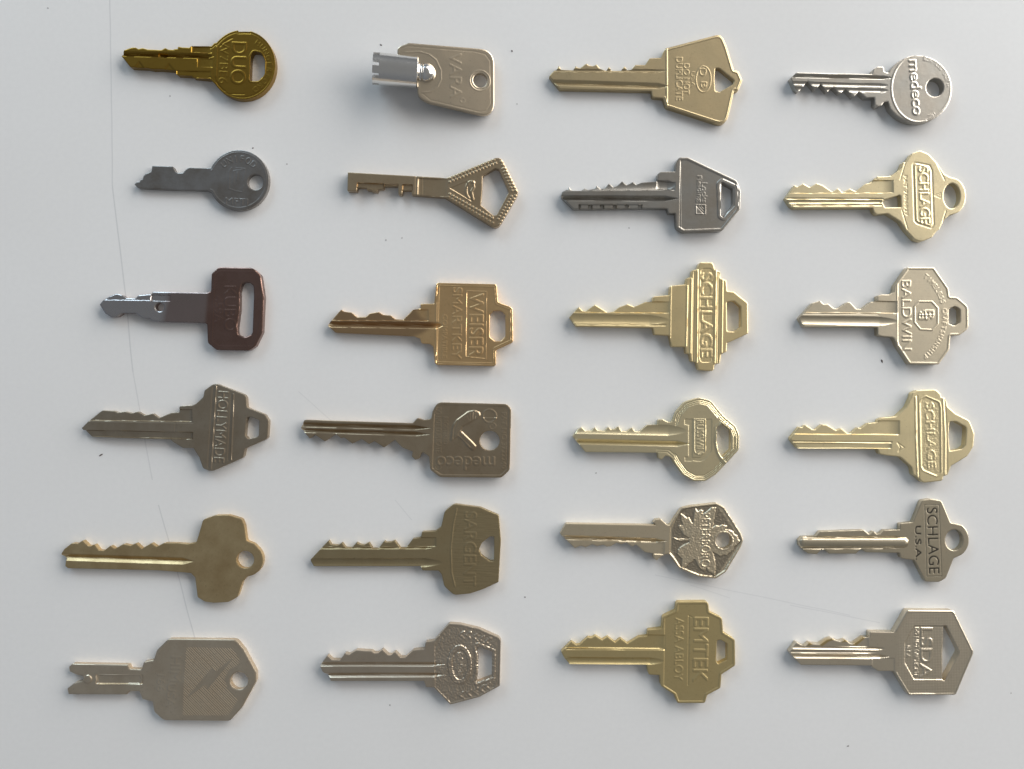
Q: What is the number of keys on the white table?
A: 24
